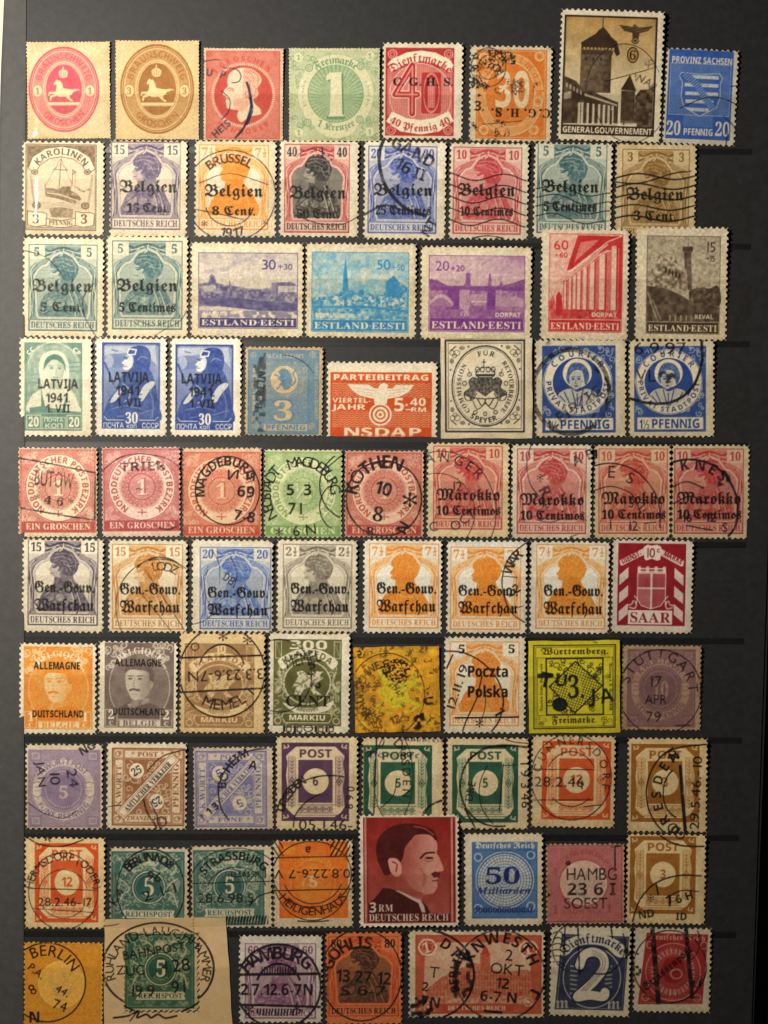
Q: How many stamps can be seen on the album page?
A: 79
